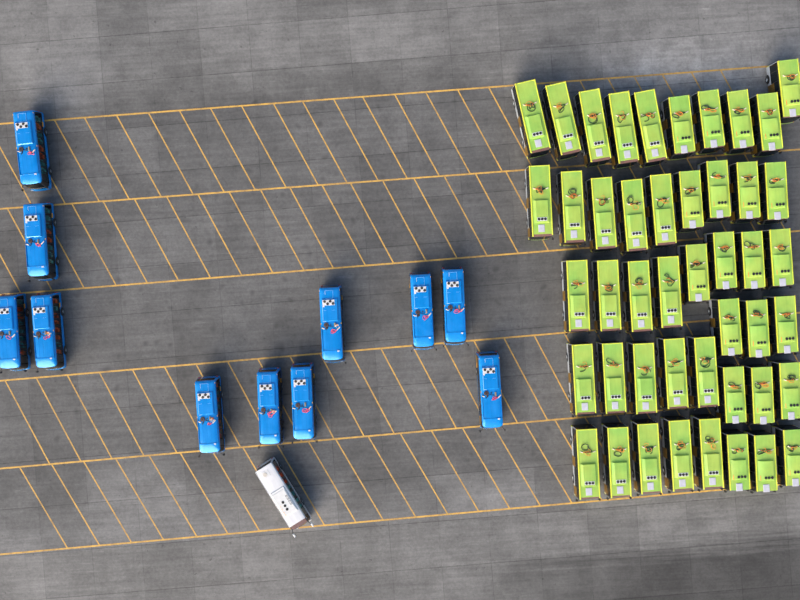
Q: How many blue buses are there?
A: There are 11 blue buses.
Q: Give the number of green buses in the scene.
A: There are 46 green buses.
